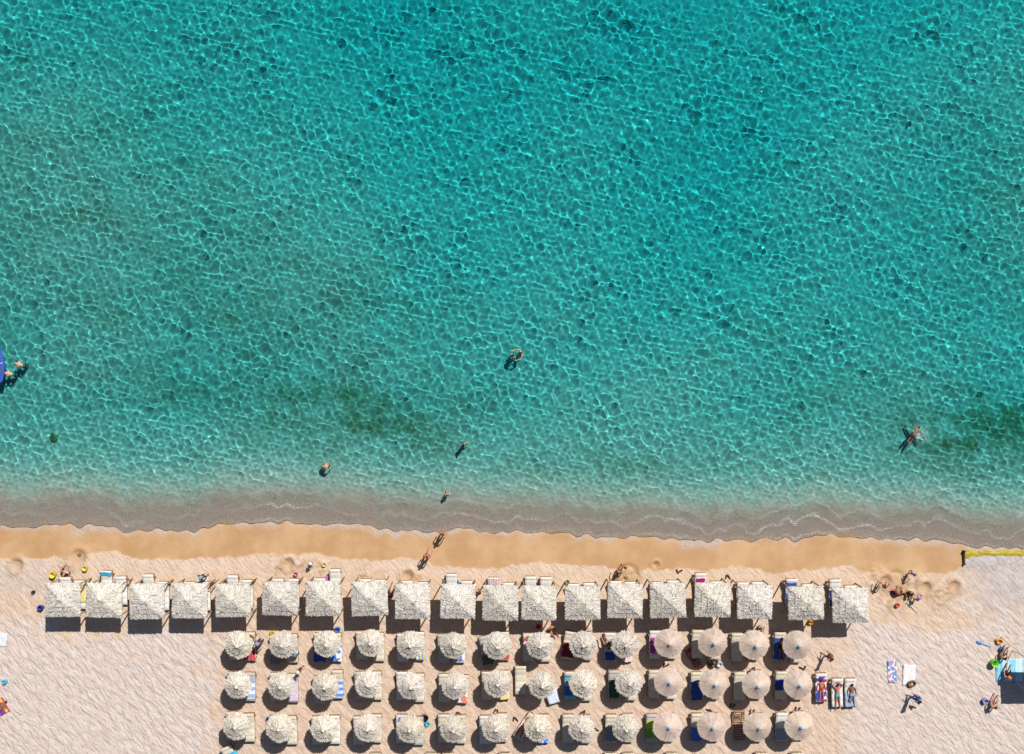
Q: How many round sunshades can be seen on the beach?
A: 42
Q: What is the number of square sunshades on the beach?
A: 19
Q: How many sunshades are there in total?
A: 61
